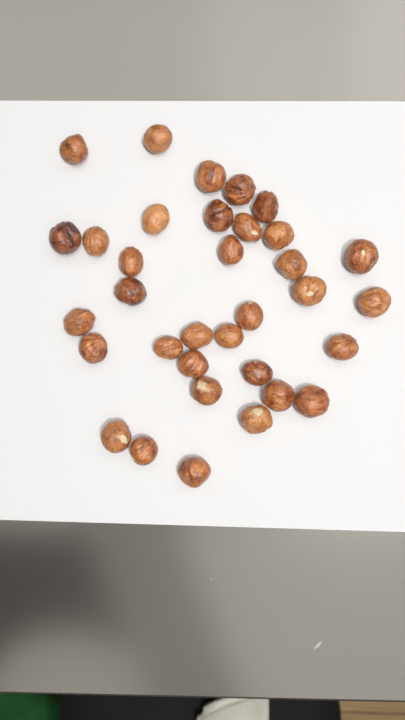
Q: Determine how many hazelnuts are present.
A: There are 34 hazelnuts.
